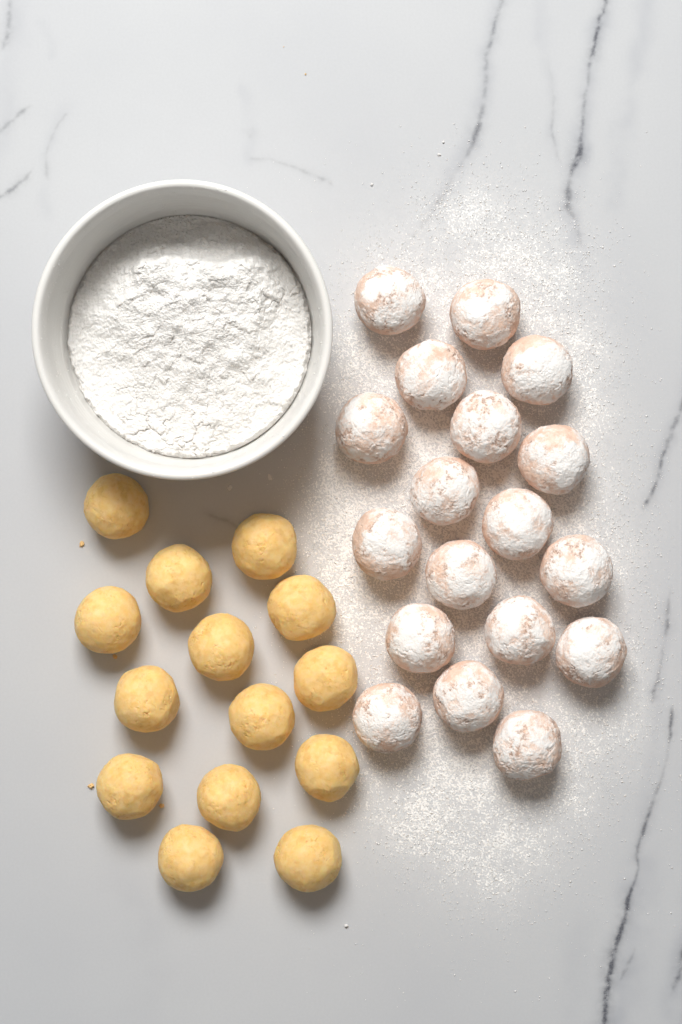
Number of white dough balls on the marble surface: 18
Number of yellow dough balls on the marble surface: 14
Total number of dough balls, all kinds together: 32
